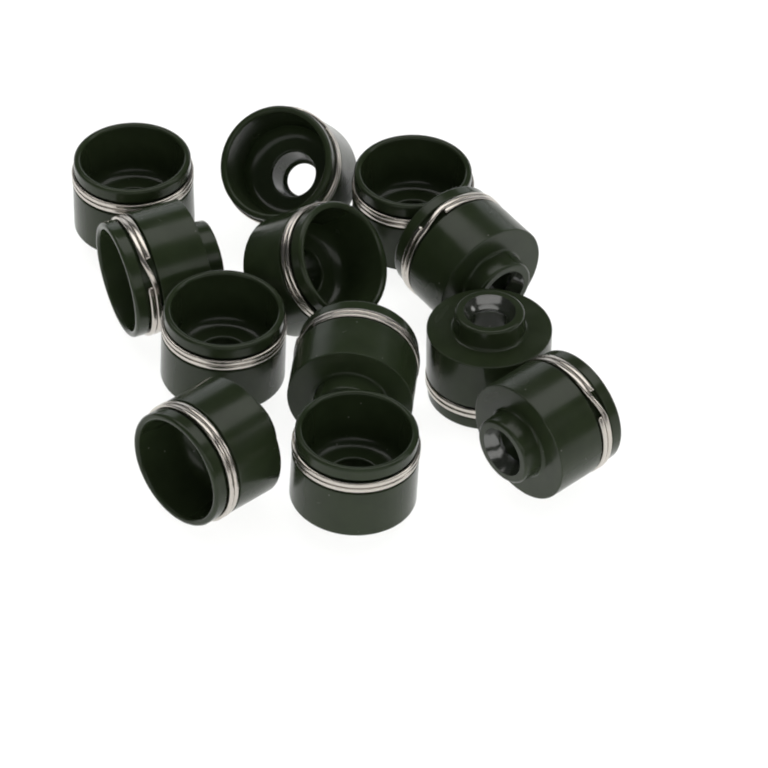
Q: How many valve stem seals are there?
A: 12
